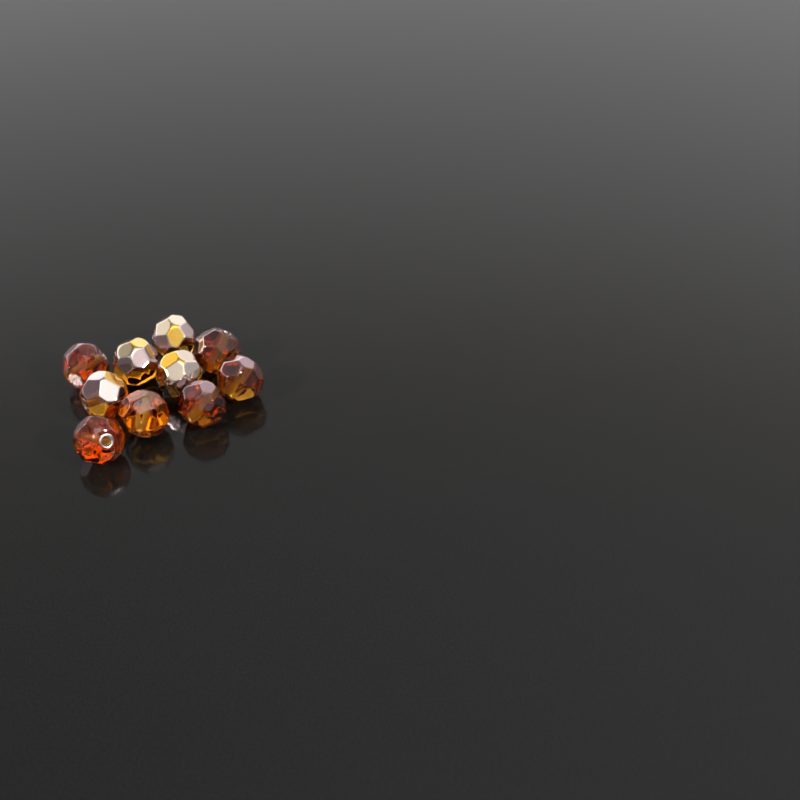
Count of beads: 10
